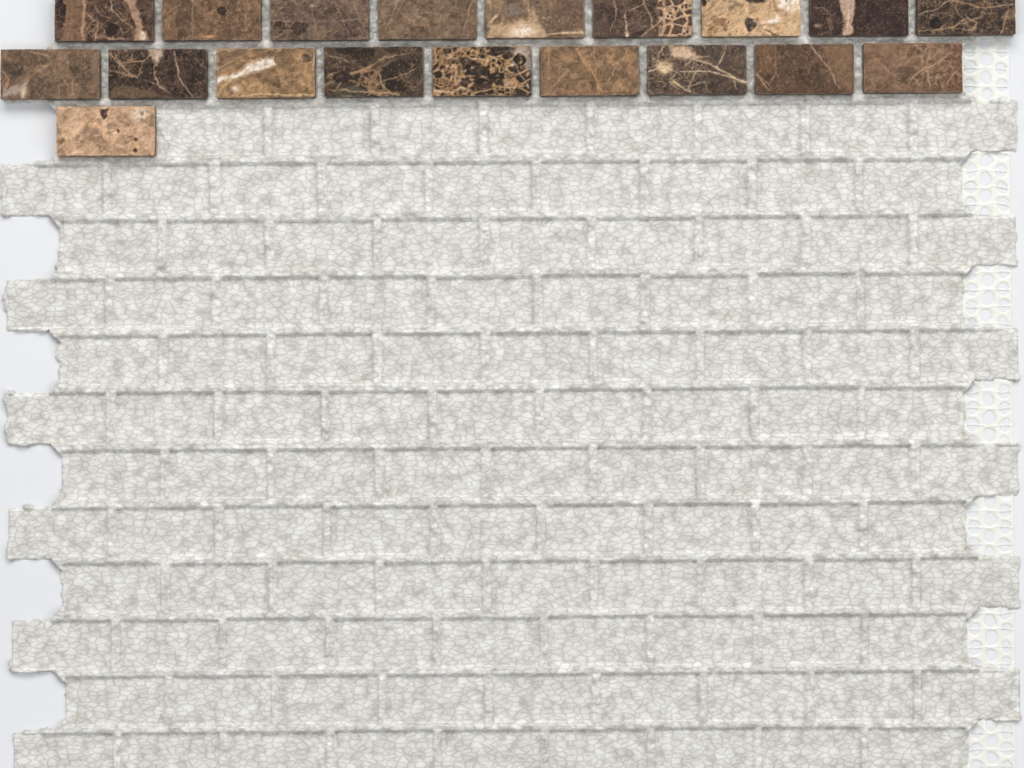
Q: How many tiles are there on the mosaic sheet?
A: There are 19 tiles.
